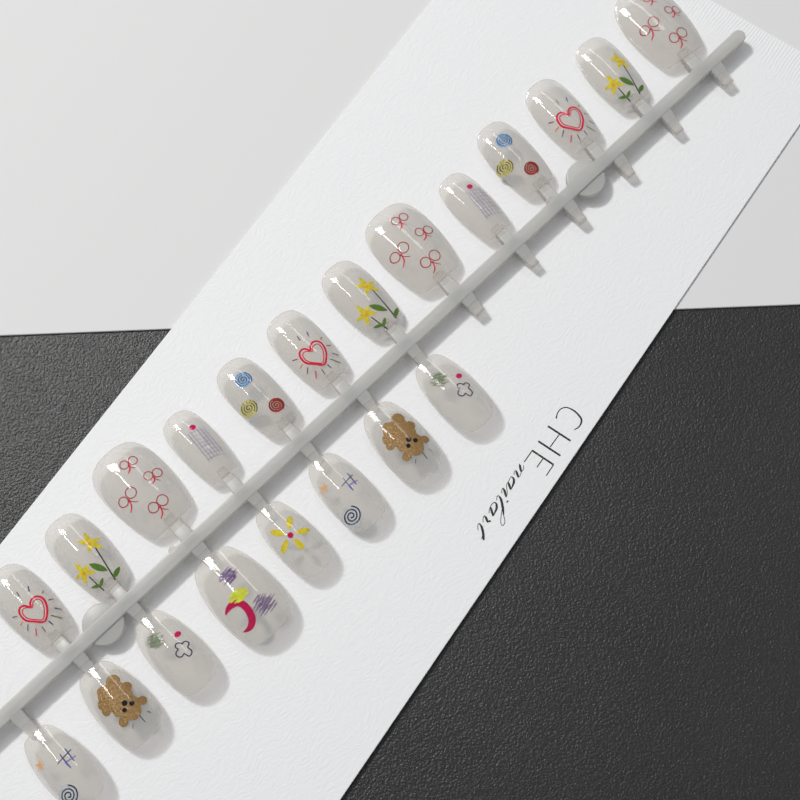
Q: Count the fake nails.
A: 21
